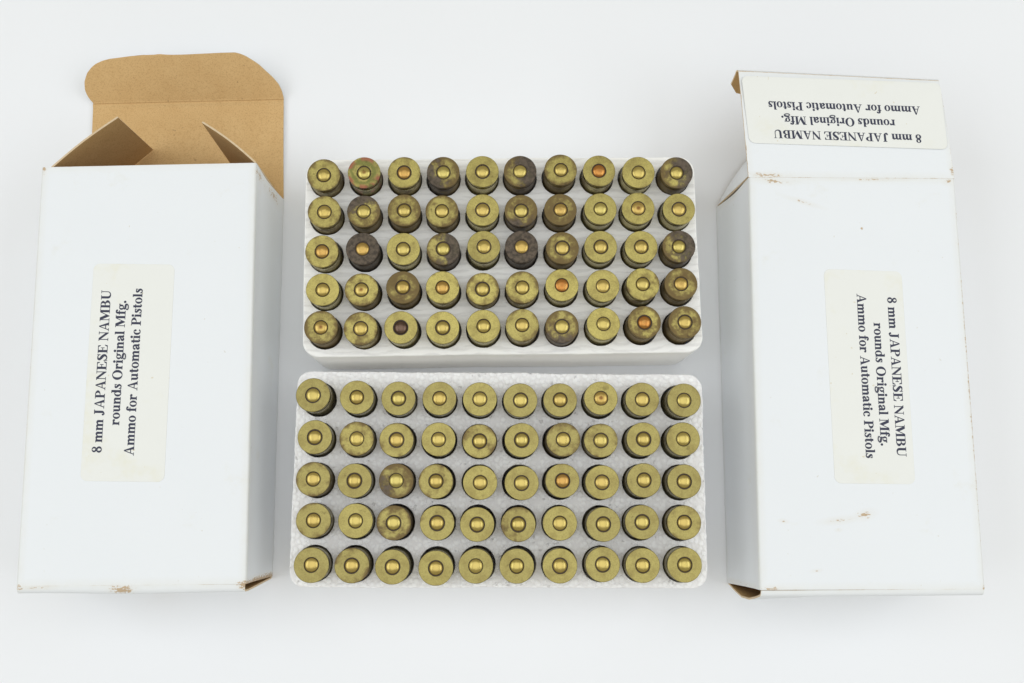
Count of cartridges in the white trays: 100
